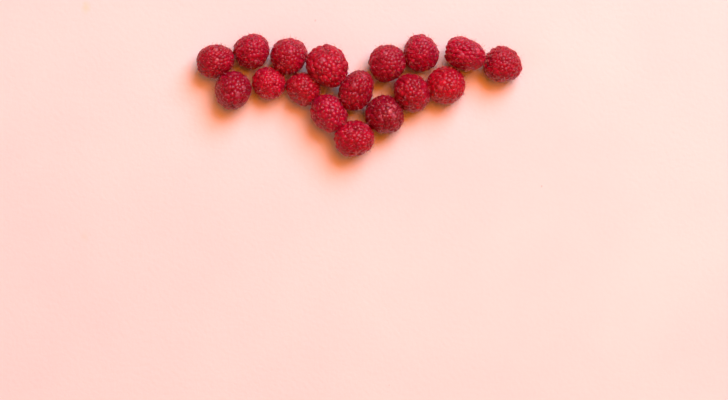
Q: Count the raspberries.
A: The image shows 17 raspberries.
